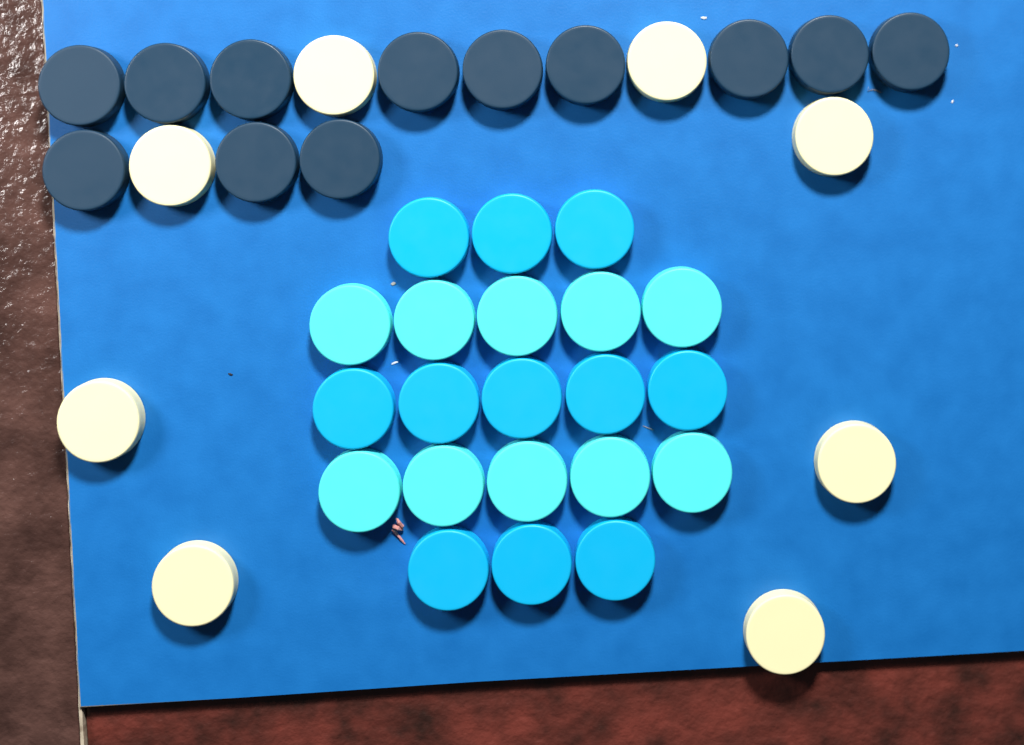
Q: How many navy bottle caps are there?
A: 12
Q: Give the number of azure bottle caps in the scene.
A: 11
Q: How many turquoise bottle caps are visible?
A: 10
